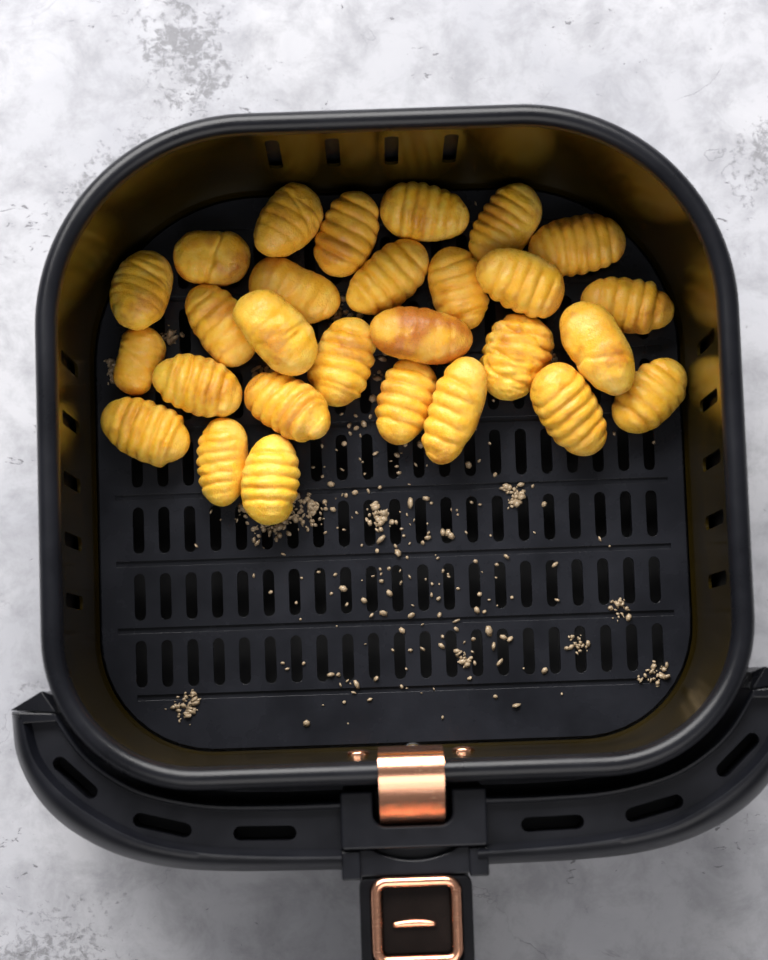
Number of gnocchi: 28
